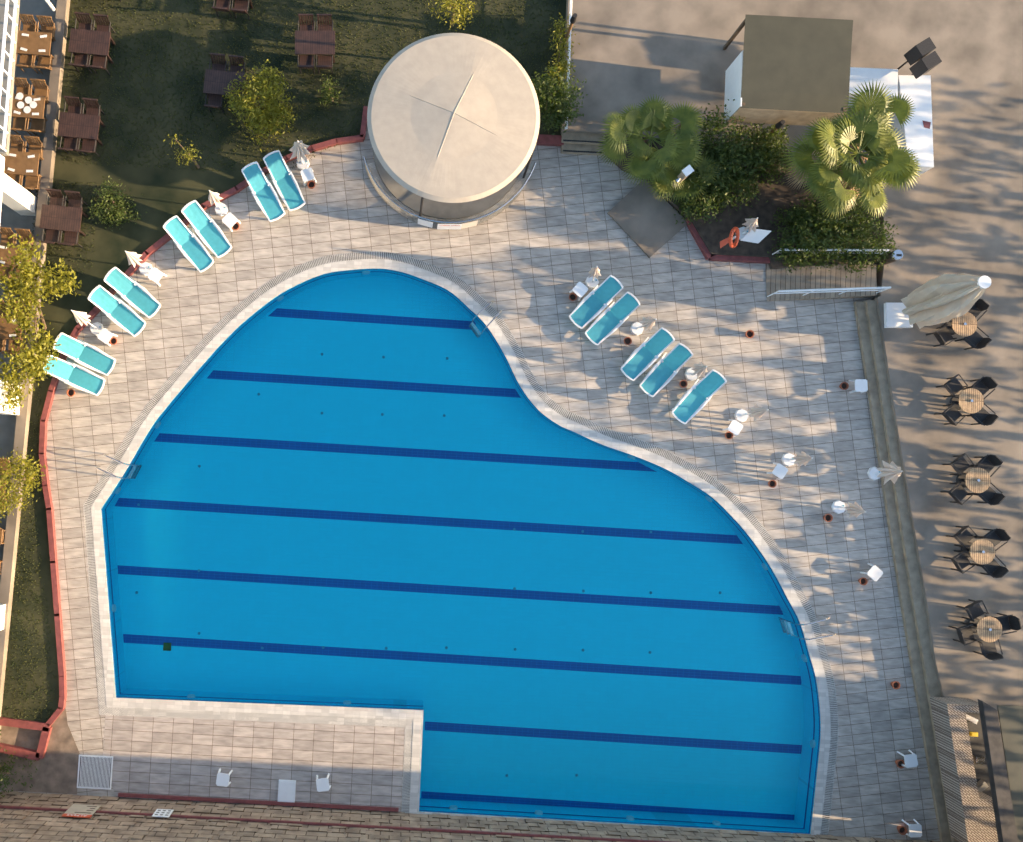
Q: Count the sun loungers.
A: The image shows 13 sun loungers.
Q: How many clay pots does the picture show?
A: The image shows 16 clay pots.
